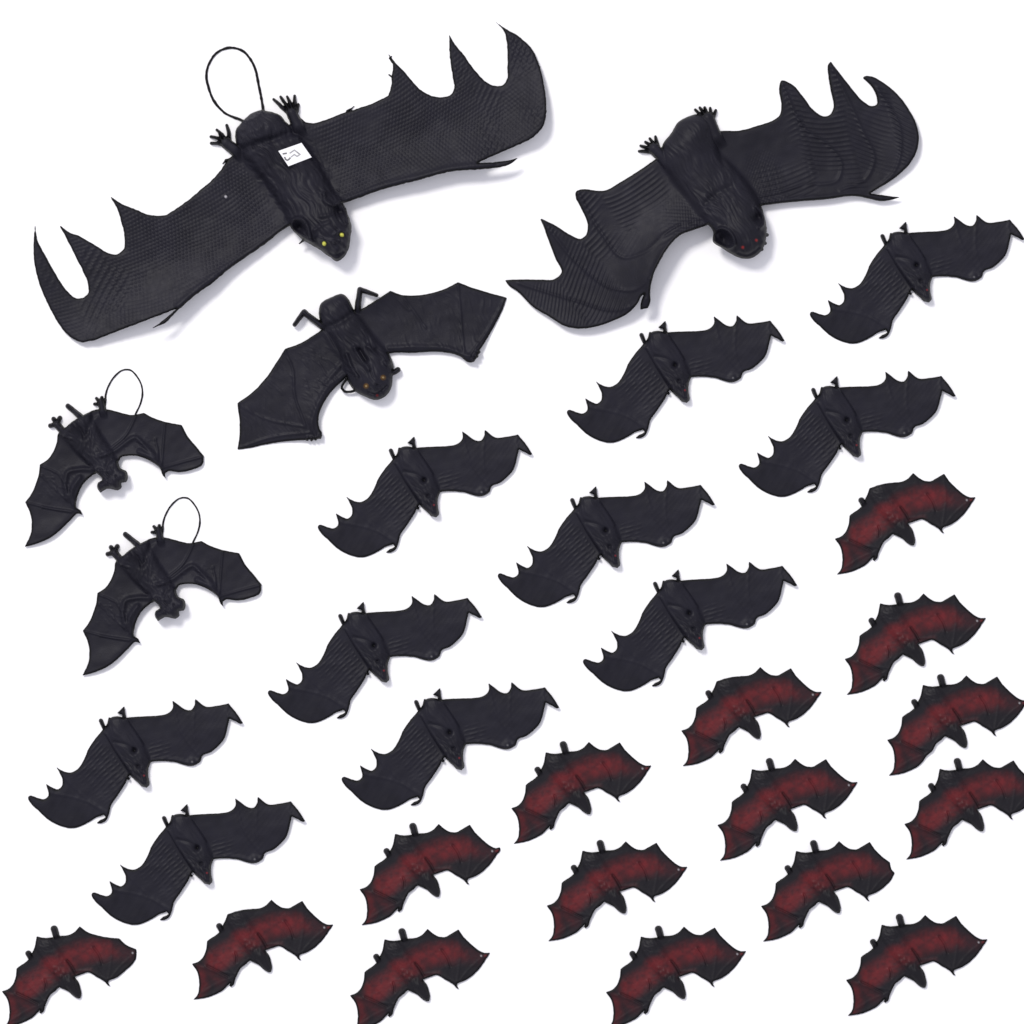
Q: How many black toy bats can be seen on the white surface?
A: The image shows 15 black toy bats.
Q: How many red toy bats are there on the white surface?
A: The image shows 15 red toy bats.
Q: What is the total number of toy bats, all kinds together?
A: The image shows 30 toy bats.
